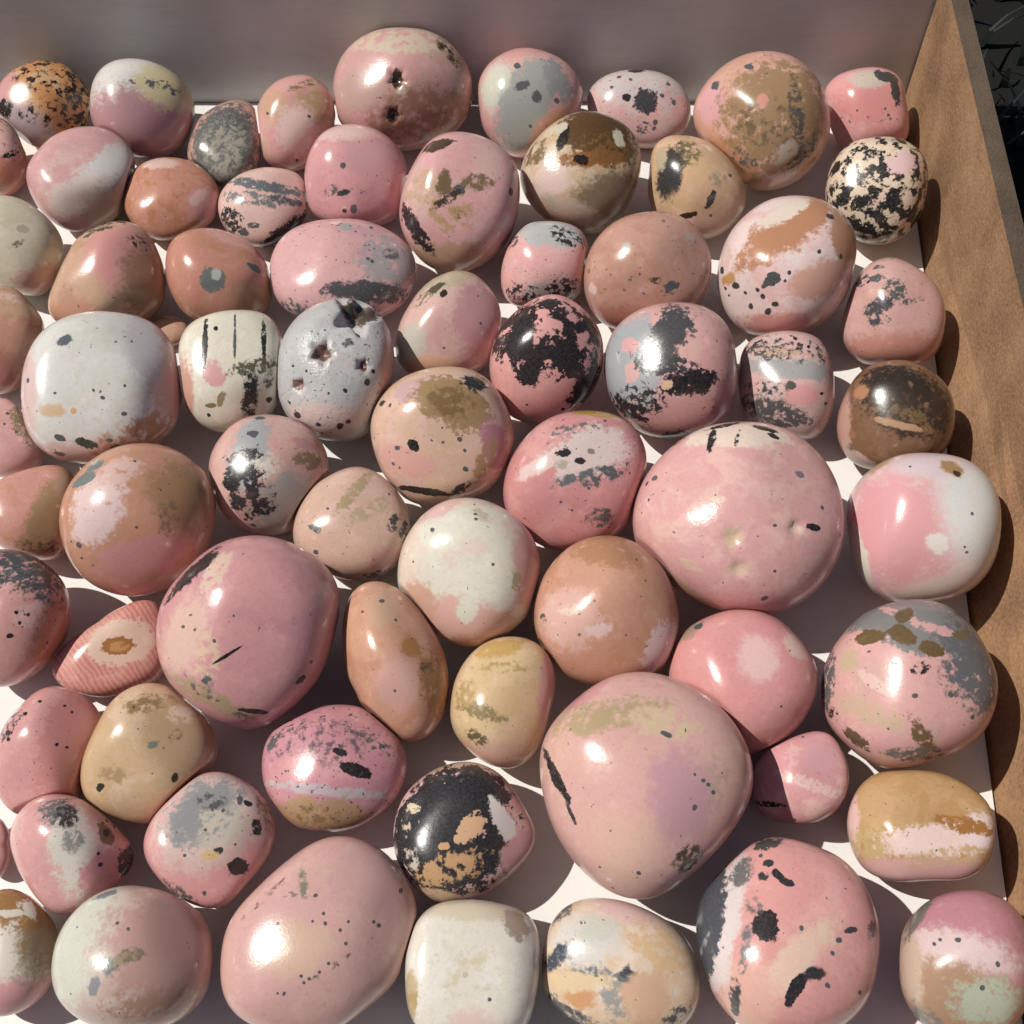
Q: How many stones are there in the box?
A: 71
